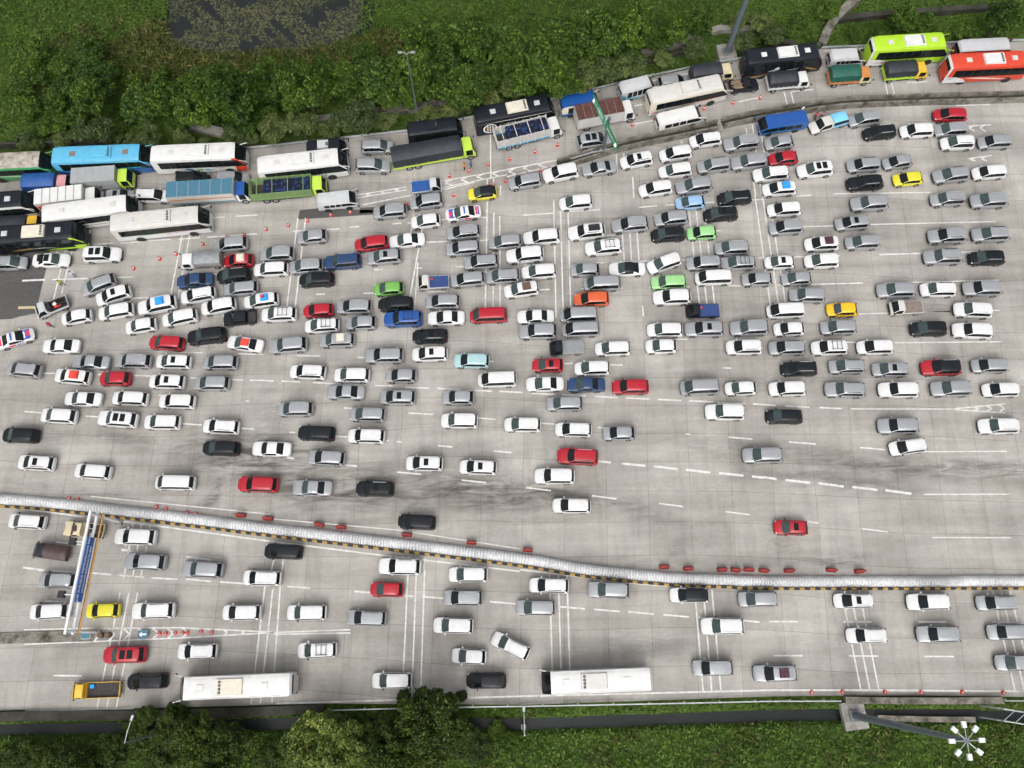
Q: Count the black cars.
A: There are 23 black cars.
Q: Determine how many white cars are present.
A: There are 117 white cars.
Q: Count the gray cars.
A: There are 106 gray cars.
